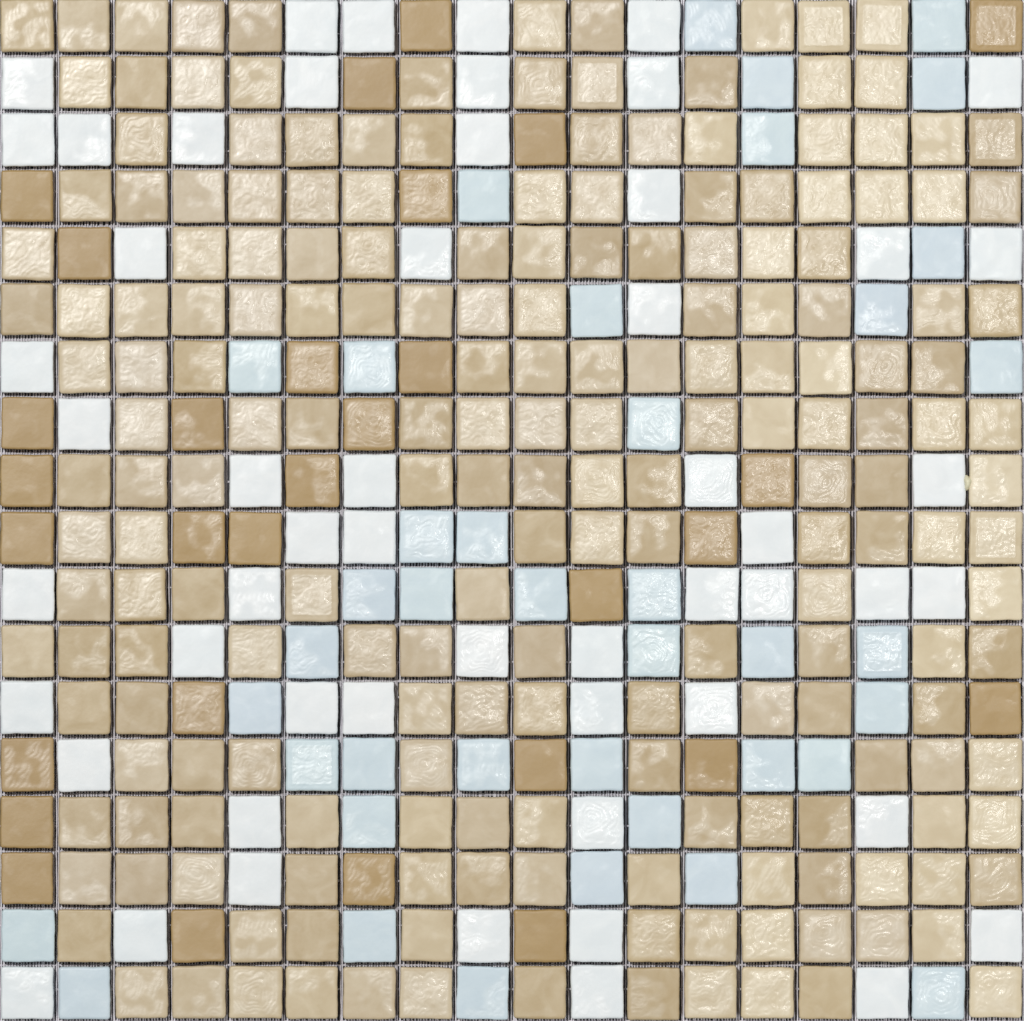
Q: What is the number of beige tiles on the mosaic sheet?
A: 200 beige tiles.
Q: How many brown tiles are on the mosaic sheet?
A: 30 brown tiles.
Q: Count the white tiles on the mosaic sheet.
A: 54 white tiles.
